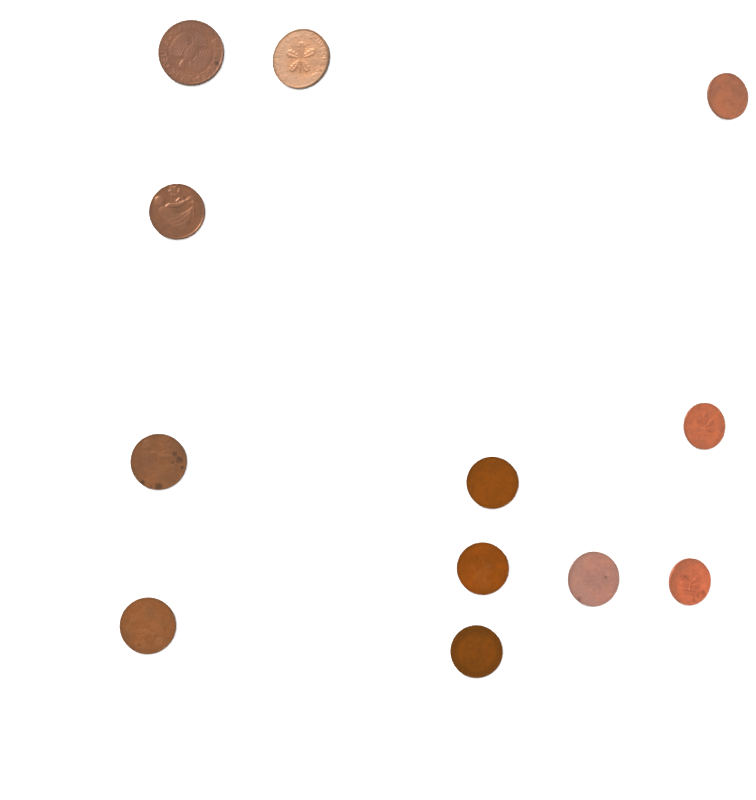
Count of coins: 12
